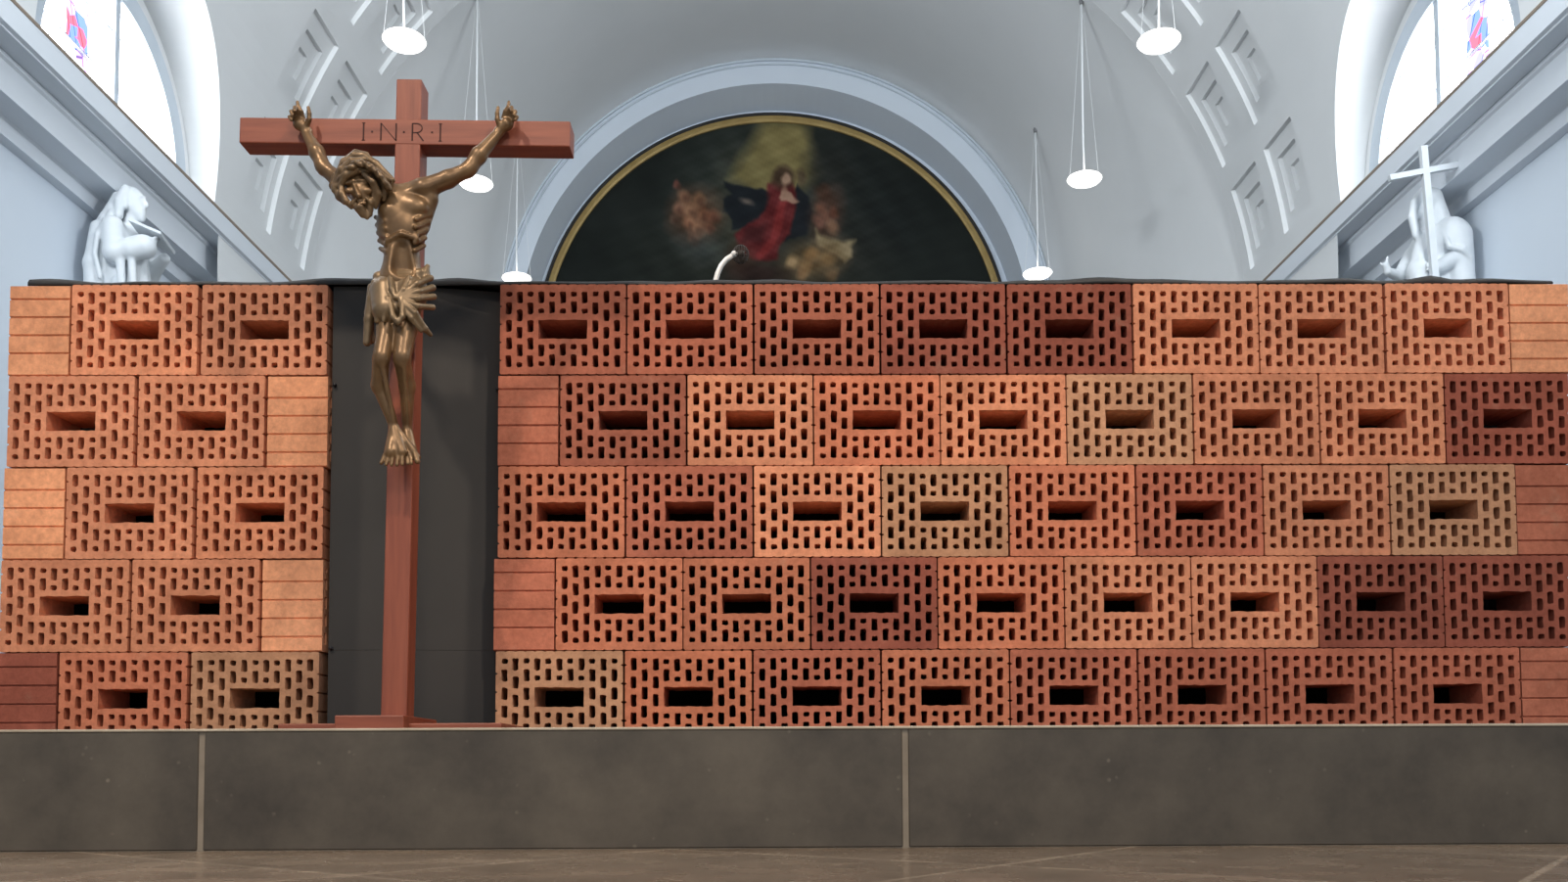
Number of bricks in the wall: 60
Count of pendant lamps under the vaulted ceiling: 6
